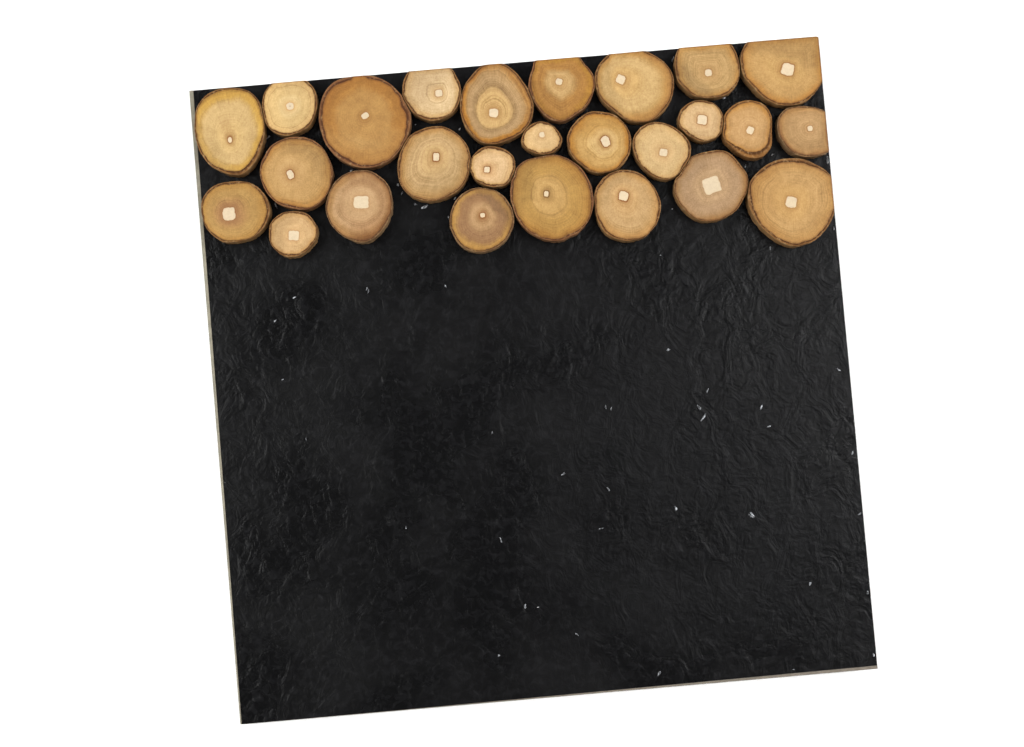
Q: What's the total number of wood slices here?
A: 26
